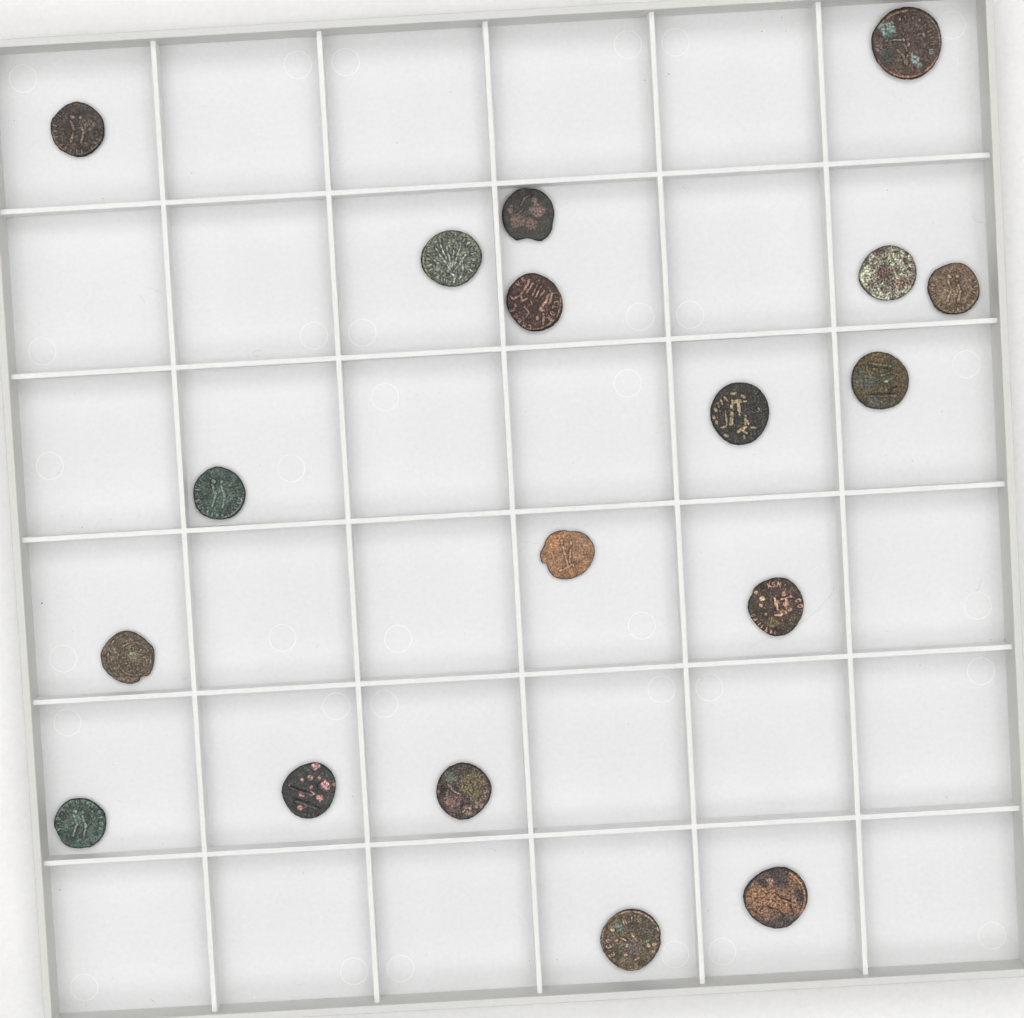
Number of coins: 18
